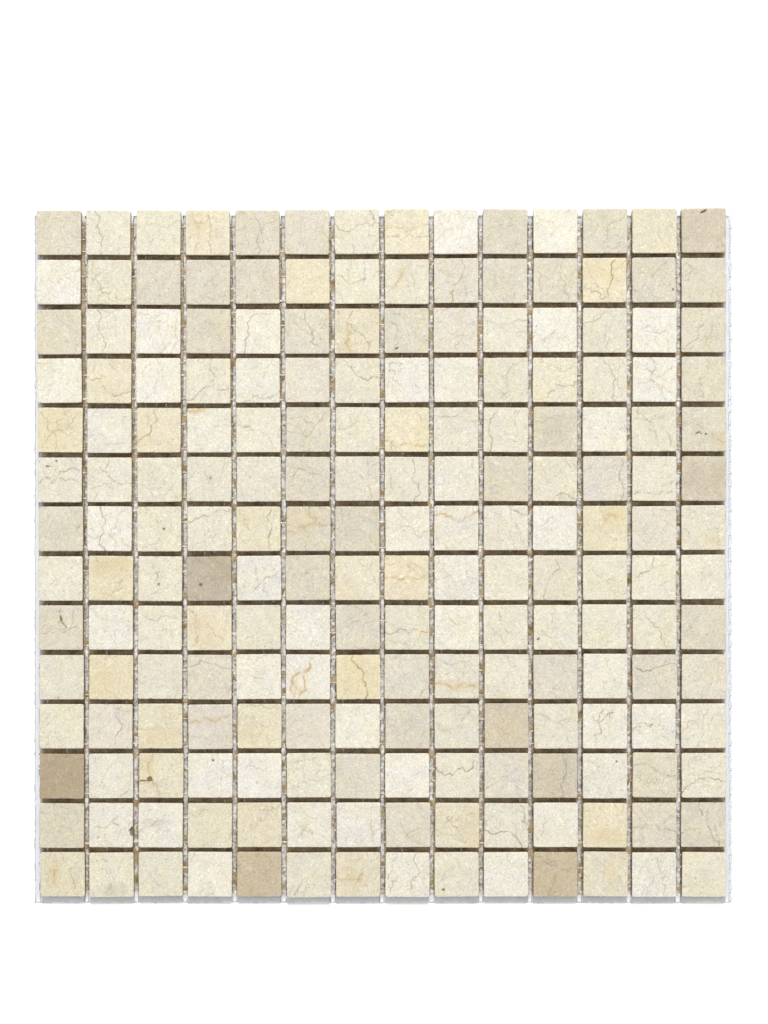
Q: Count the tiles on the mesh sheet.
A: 196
